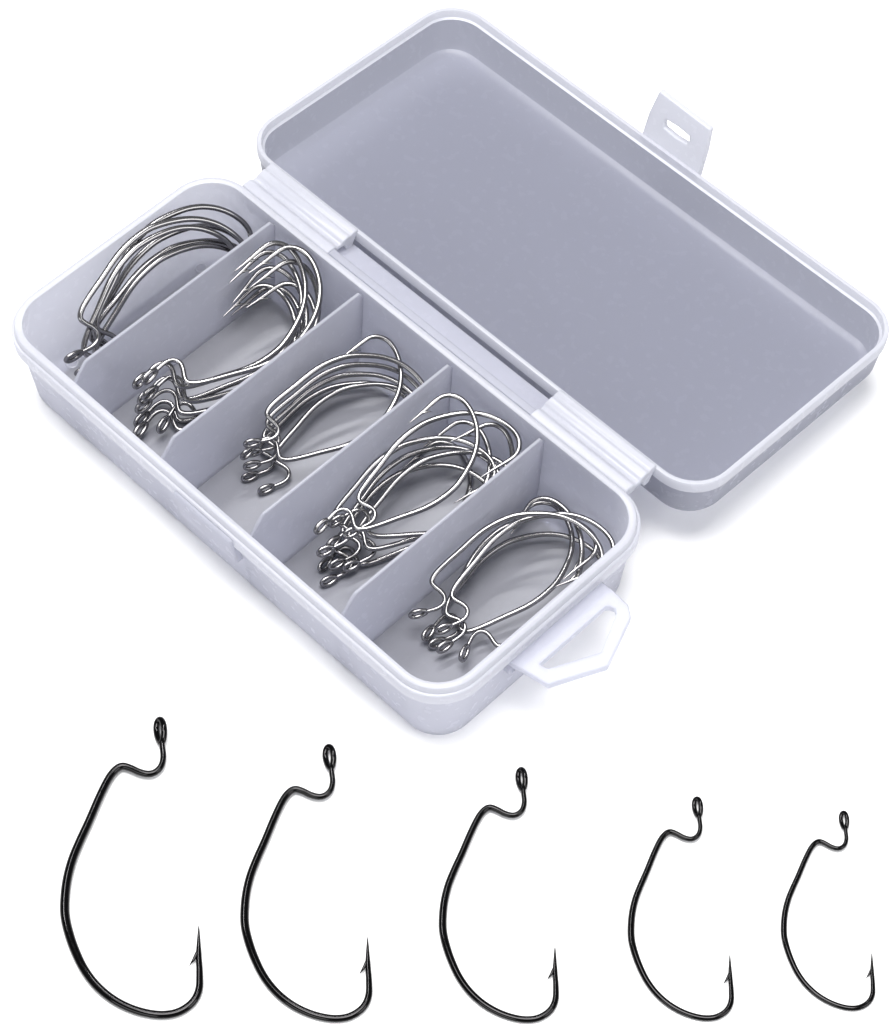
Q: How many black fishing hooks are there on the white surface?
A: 5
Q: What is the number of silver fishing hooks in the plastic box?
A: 35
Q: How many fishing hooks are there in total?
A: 40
